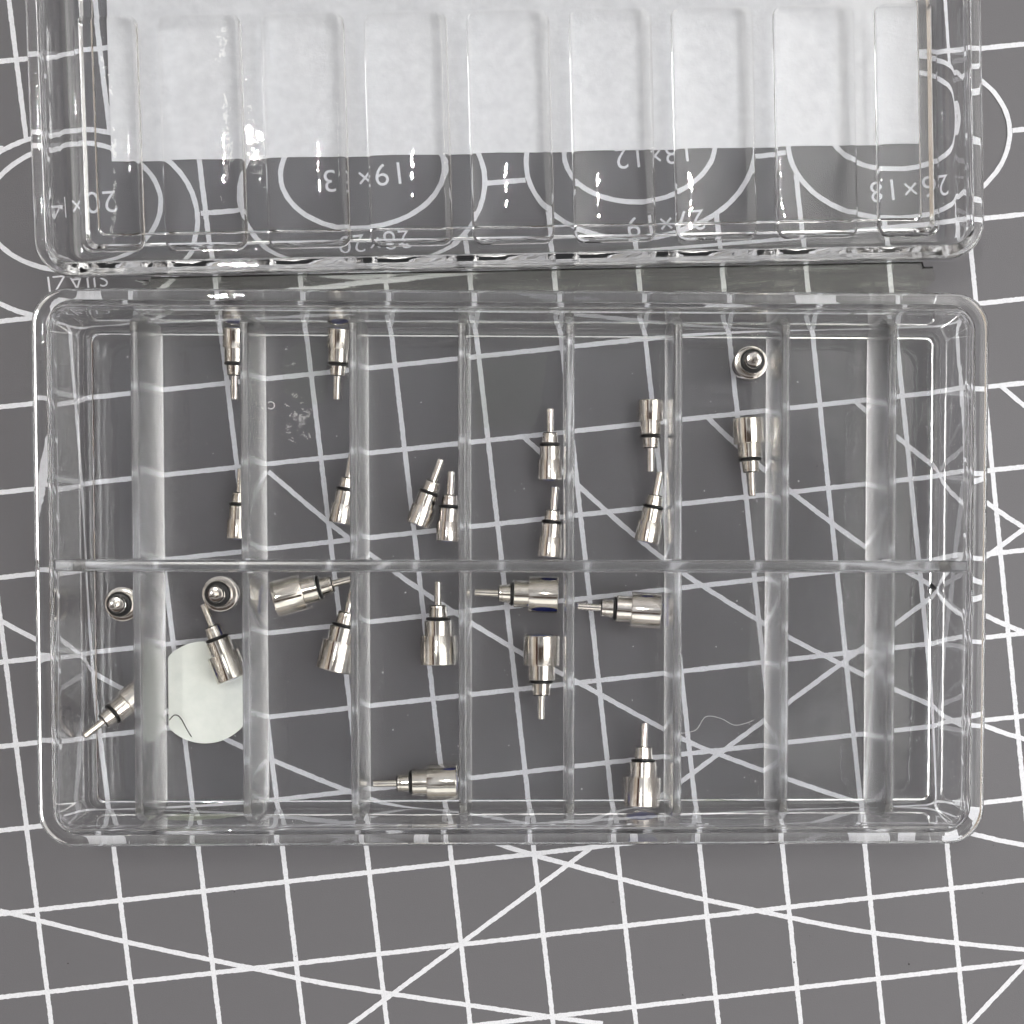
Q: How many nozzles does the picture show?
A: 24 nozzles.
